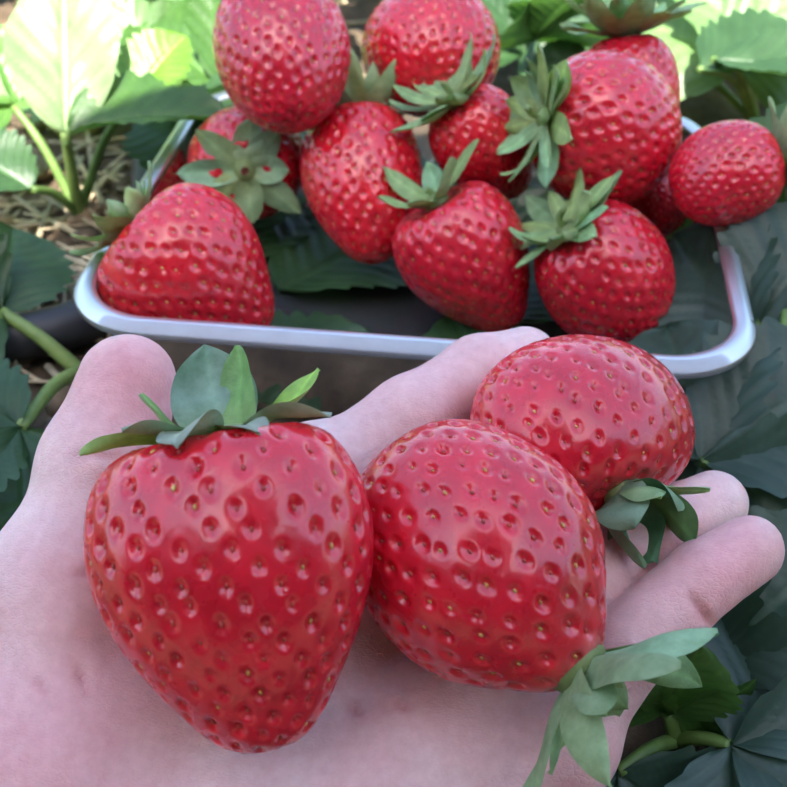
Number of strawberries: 15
